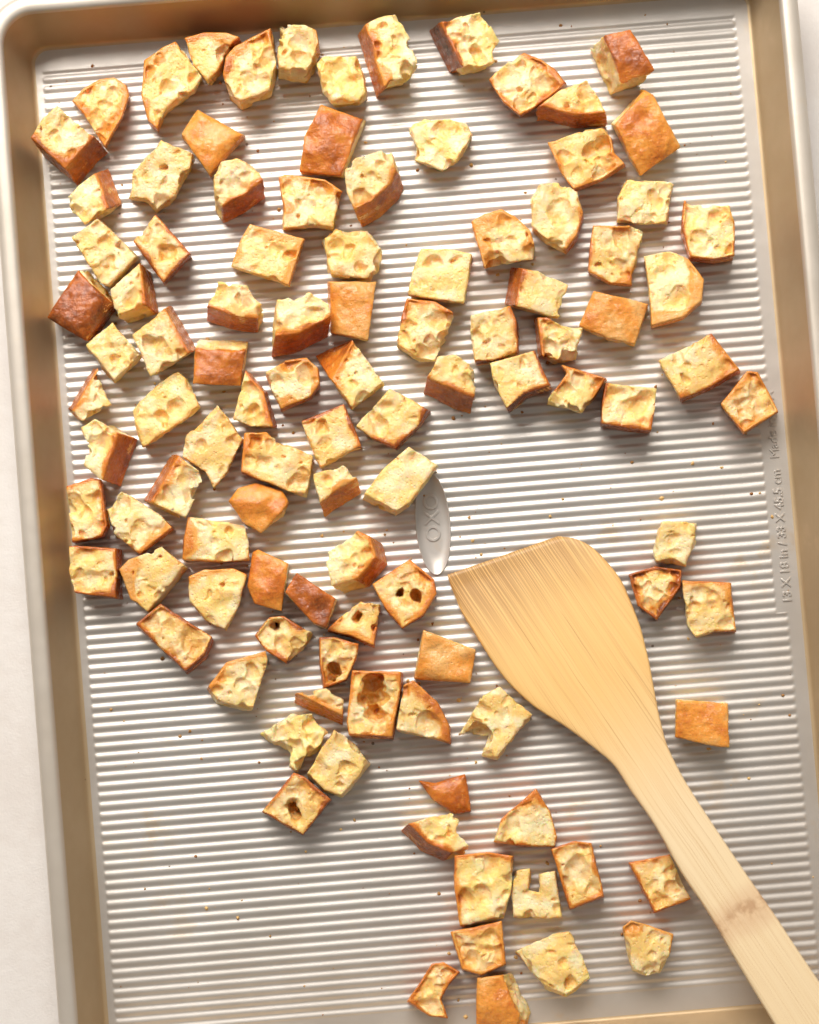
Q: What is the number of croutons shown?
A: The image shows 105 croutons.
